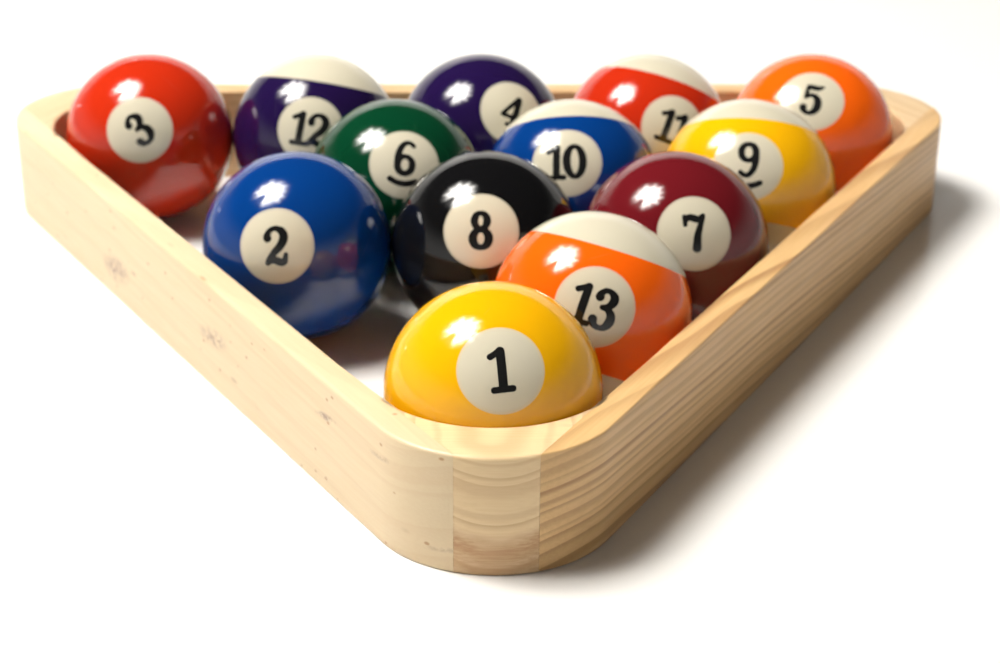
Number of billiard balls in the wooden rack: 13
